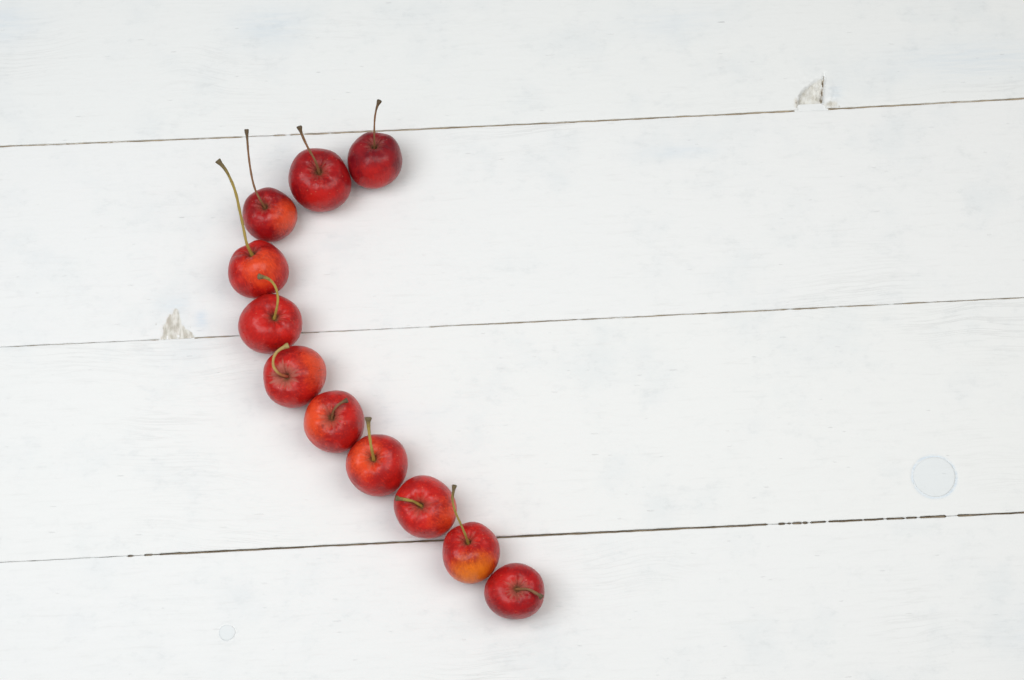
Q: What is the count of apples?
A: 11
